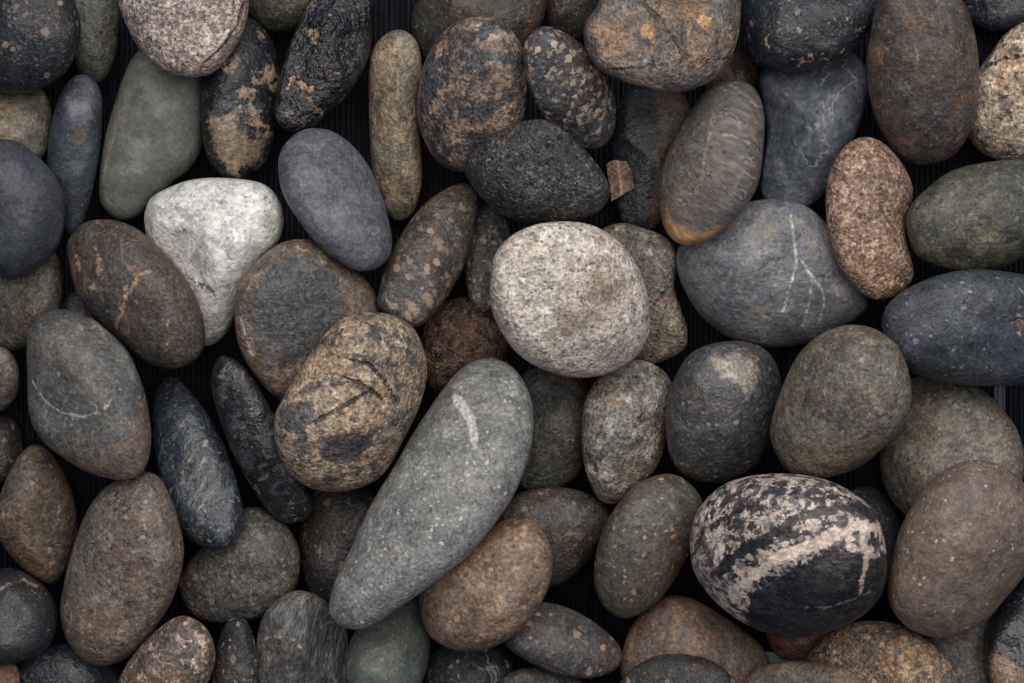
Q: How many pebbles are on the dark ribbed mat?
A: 79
